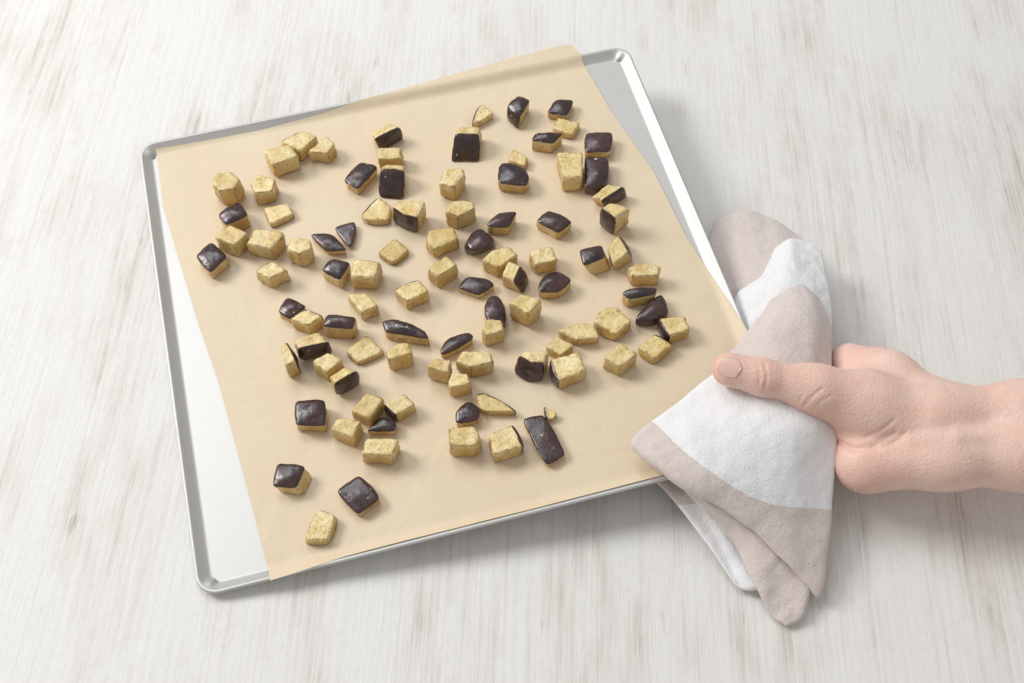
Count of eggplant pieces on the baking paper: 95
